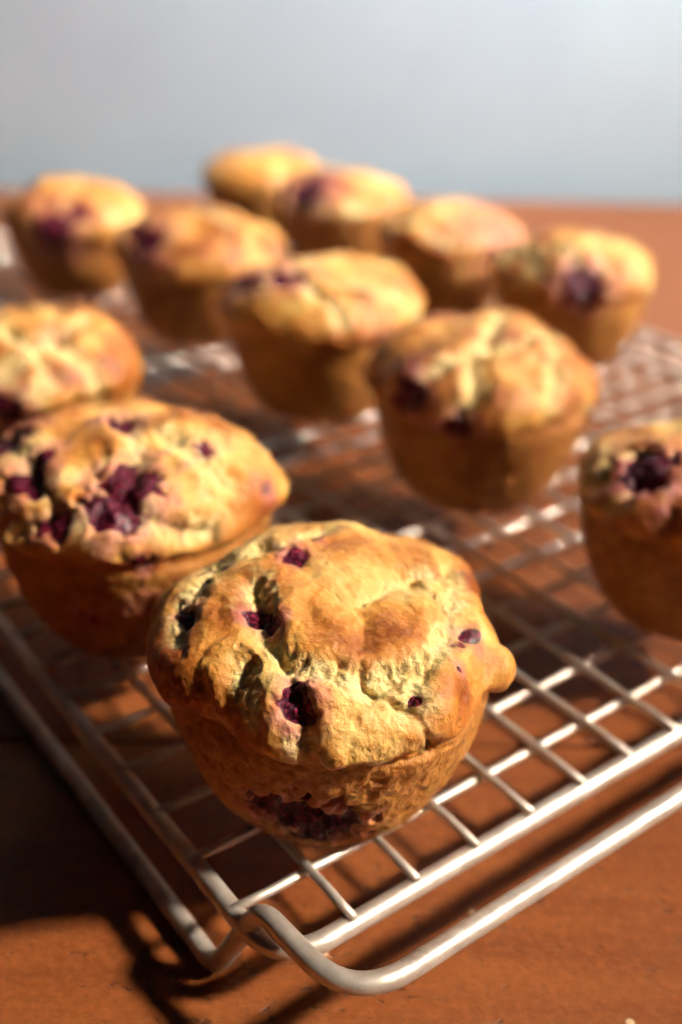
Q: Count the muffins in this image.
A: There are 12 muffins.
